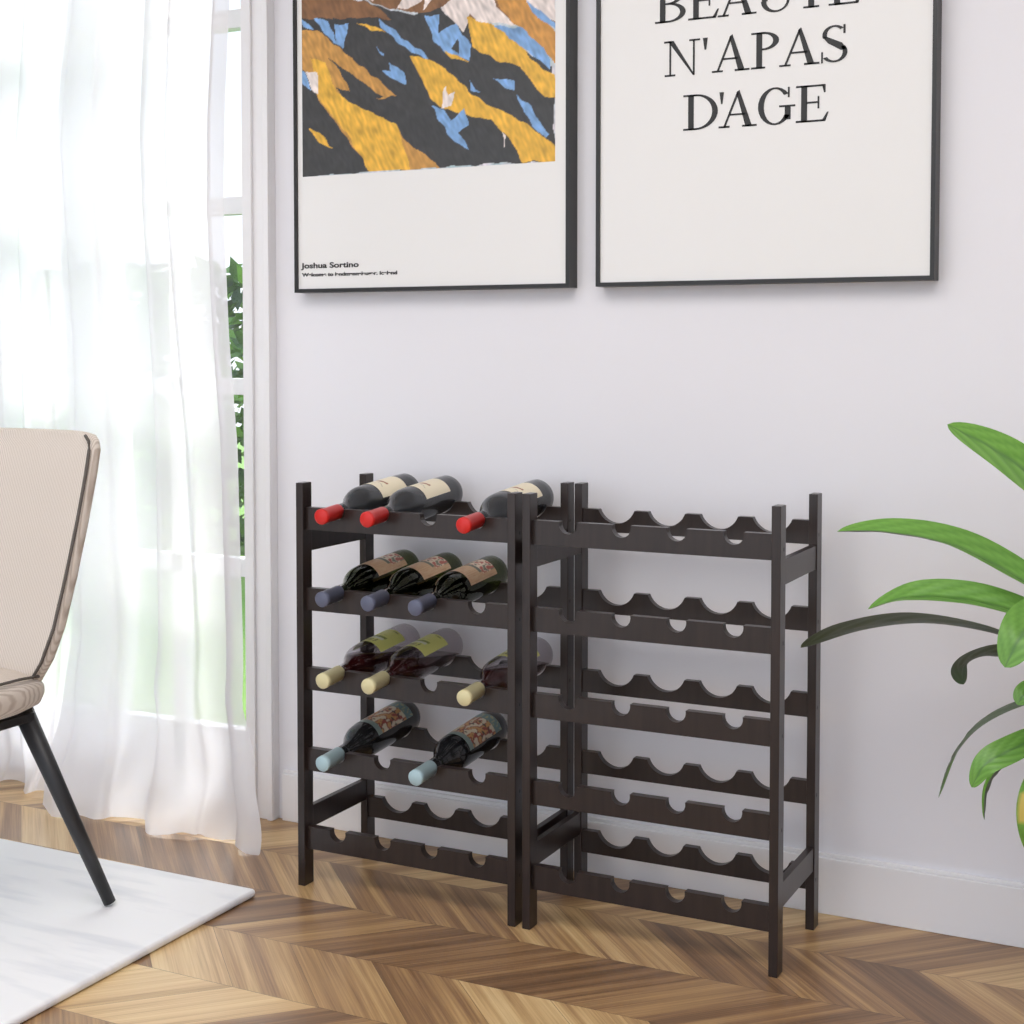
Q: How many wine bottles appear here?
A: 11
